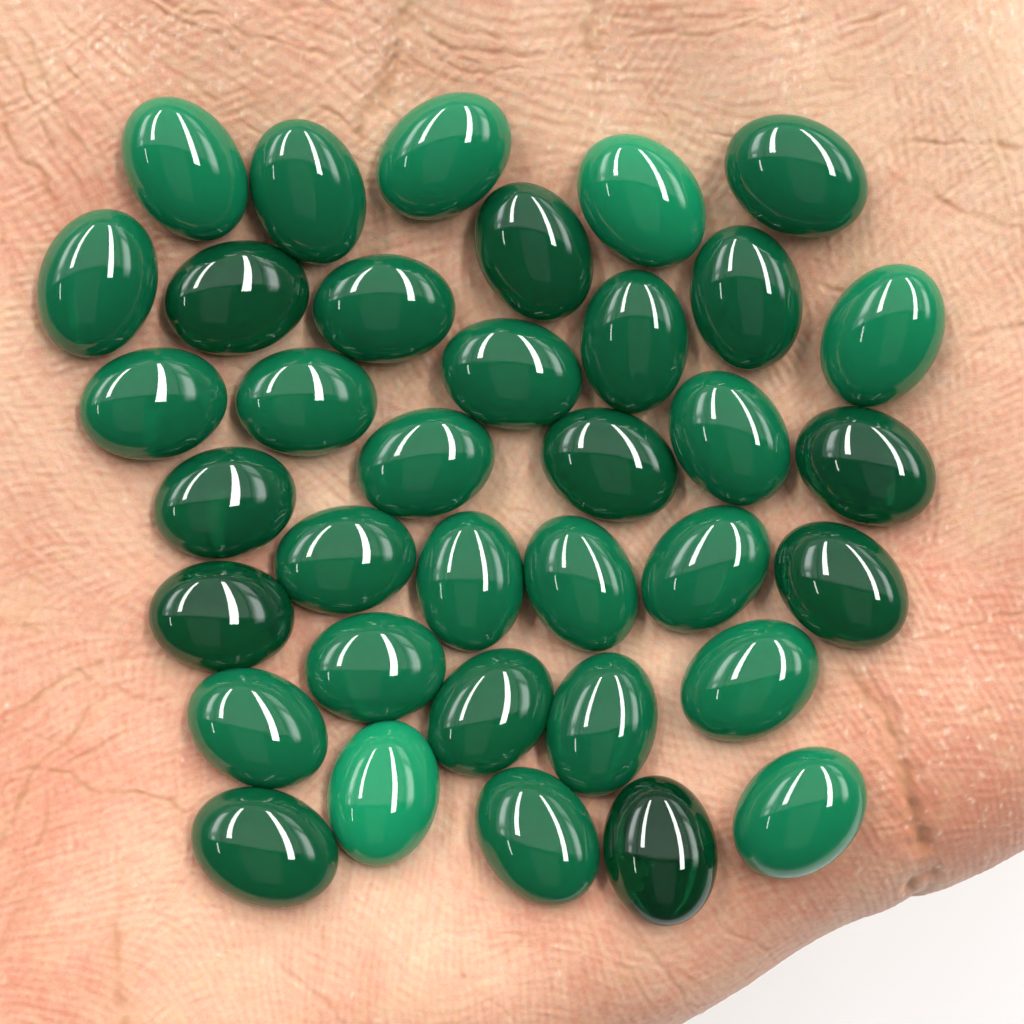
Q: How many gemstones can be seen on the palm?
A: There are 36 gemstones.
